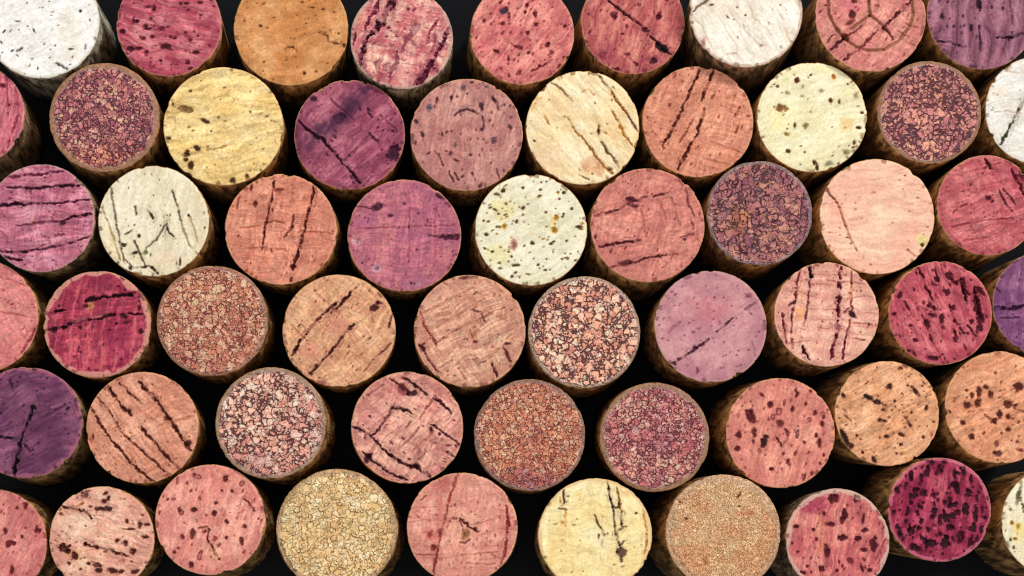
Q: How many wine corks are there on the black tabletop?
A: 57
